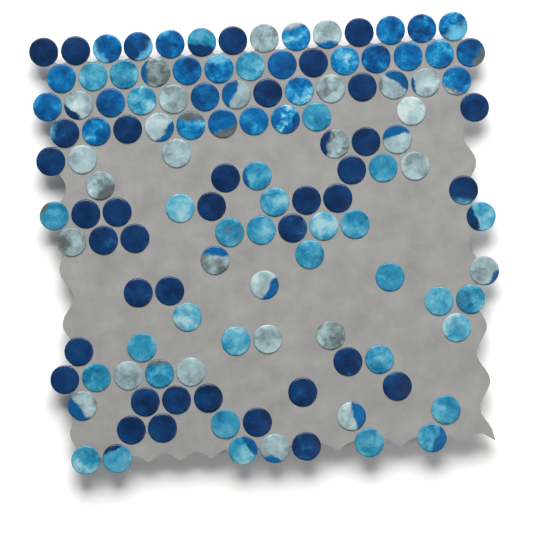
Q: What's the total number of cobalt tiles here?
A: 26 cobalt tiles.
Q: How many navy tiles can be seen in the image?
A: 37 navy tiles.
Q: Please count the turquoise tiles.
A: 34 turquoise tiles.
